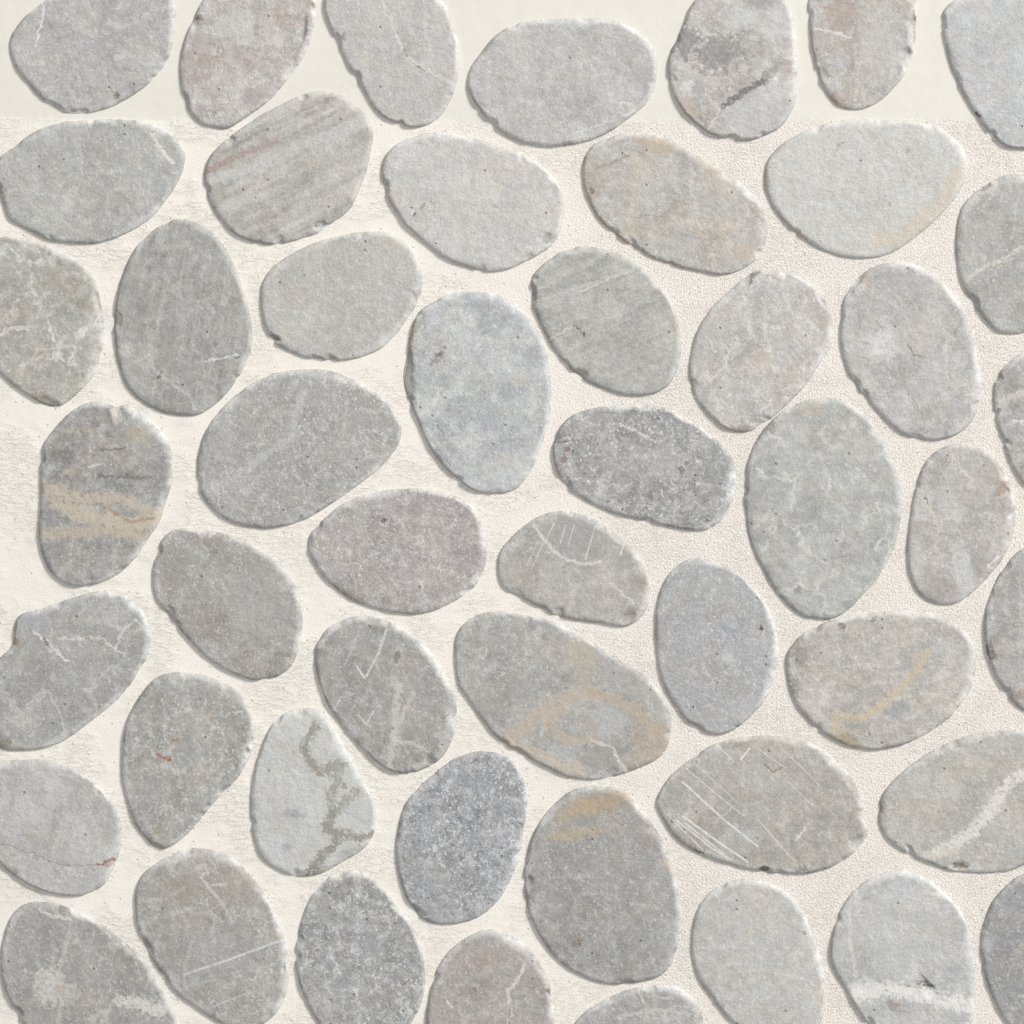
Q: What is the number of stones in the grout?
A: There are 50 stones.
